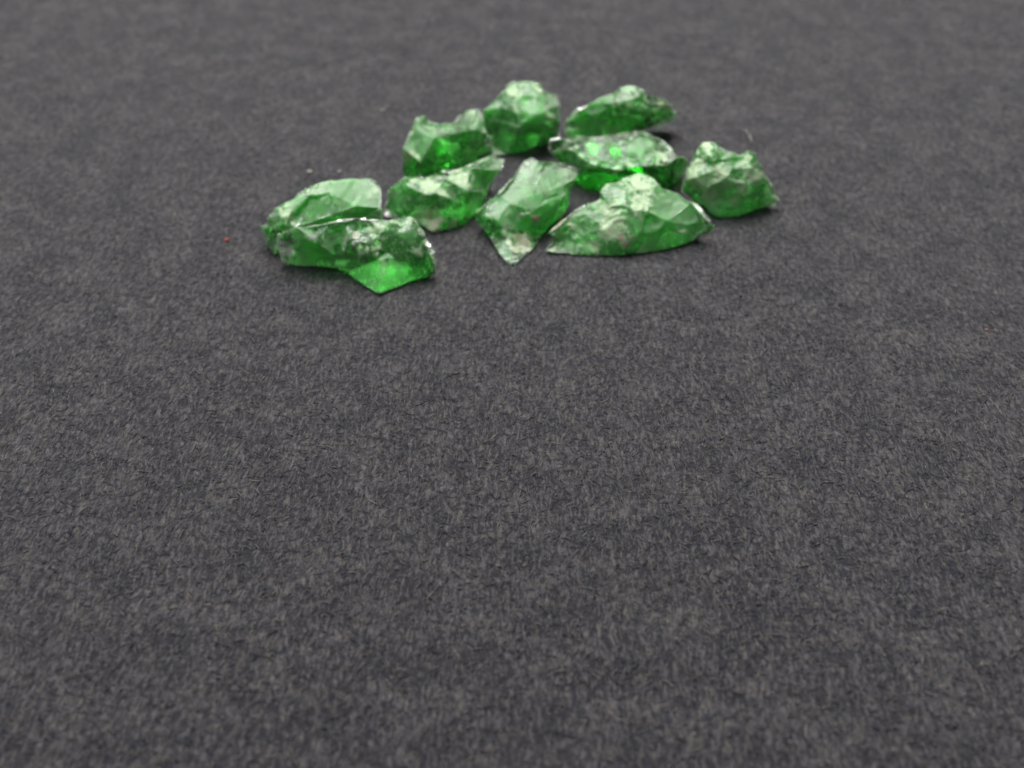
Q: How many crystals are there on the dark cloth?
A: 10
